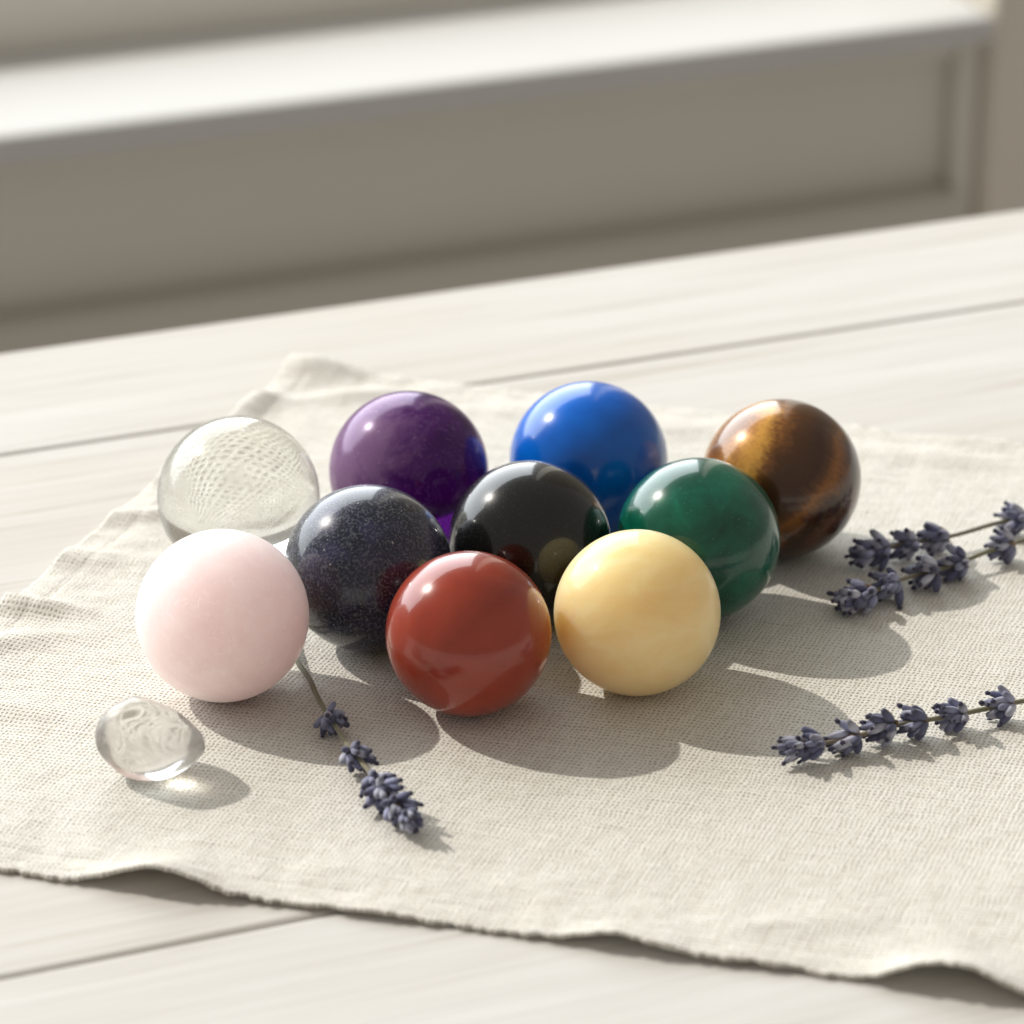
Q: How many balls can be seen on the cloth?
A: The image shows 10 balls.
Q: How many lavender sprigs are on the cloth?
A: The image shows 4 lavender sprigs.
